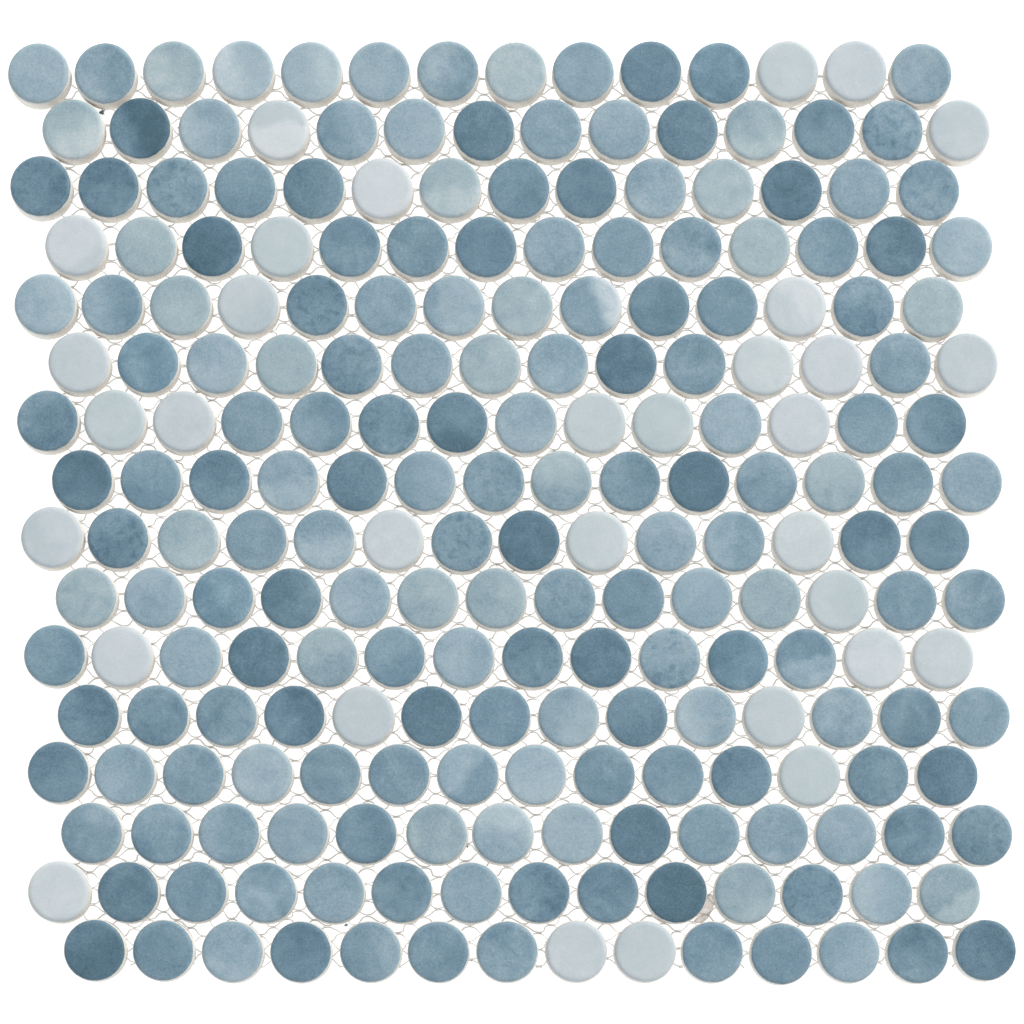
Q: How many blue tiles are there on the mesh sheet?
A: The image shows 192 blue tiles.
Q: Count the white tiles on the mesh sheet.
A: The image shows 32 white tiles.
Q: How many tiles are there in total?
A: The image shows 224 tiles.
